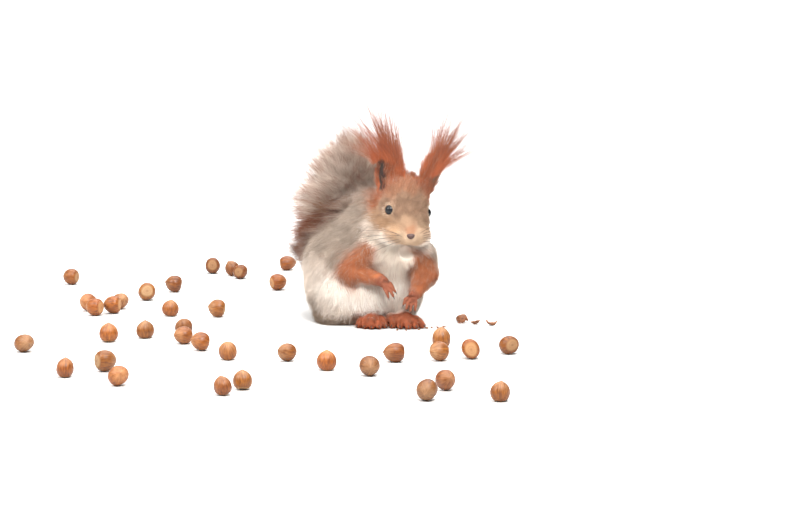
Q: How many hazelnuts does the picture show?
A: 37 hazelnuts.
